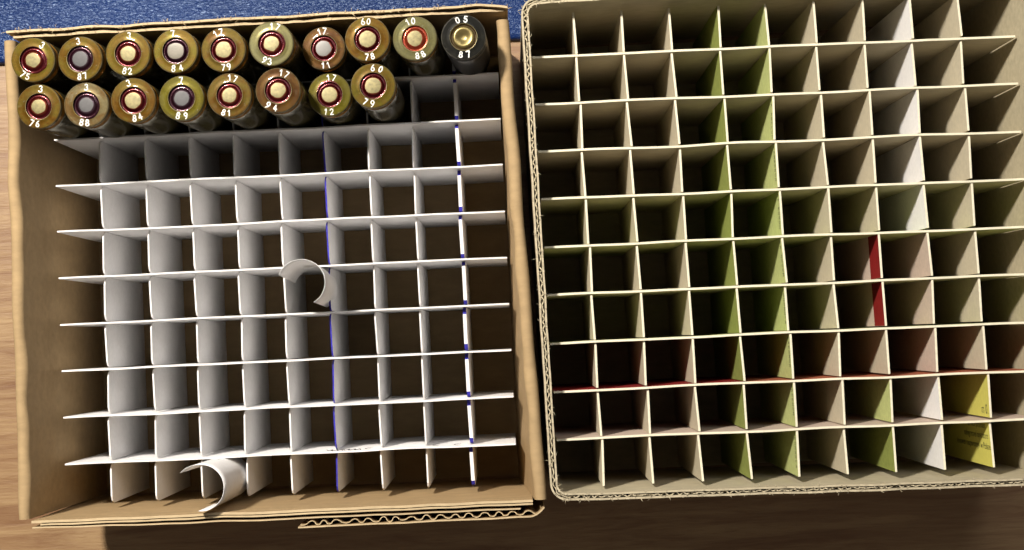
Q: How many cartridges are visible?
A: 18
